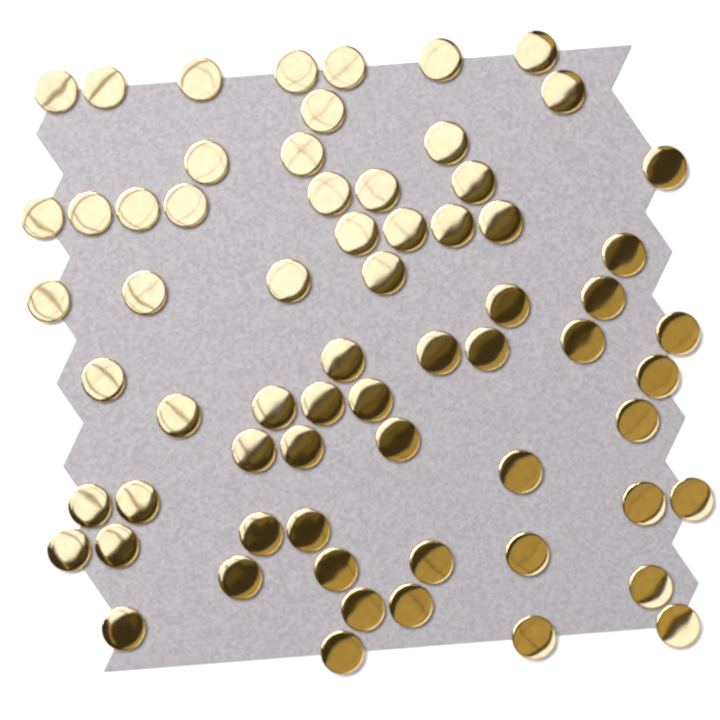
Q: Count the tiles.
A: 66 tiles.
